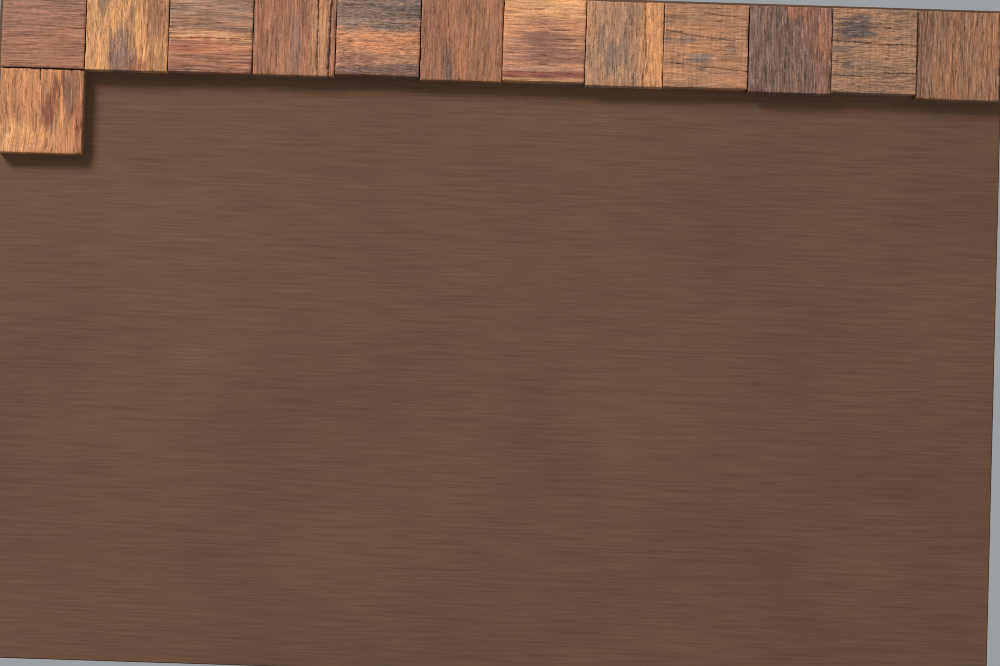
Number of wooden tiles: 13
